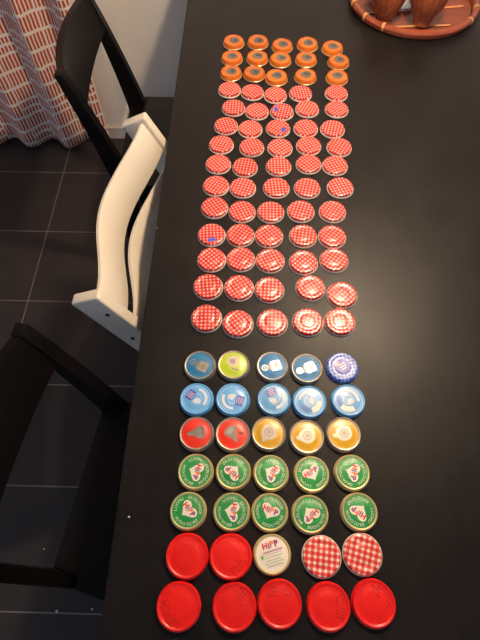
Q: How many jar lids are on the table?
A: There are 105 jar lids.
